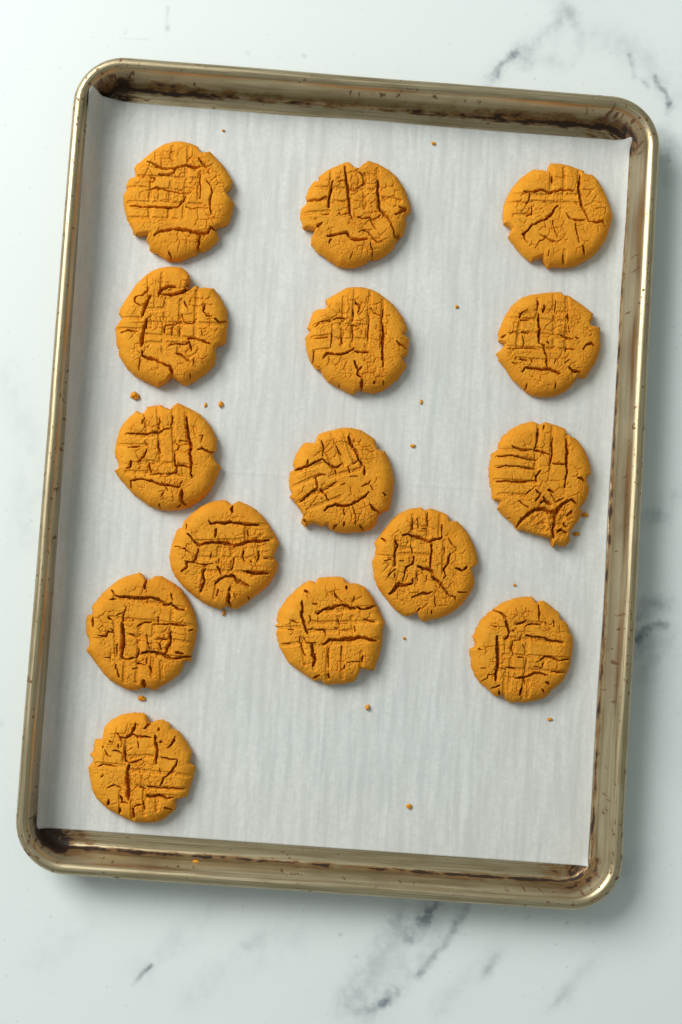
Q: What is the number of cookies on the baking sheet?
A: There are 15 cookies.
